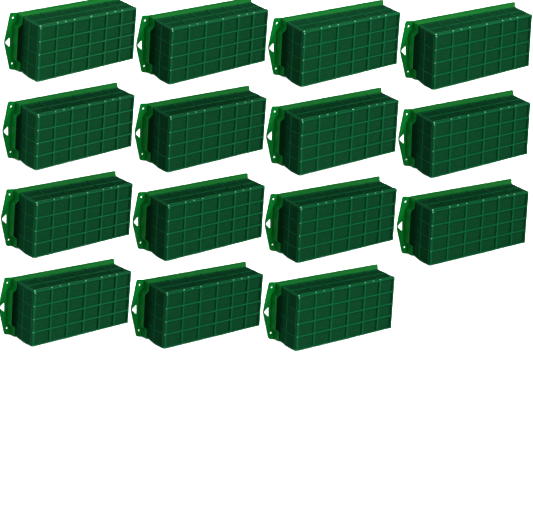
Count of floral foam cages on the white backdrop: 15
